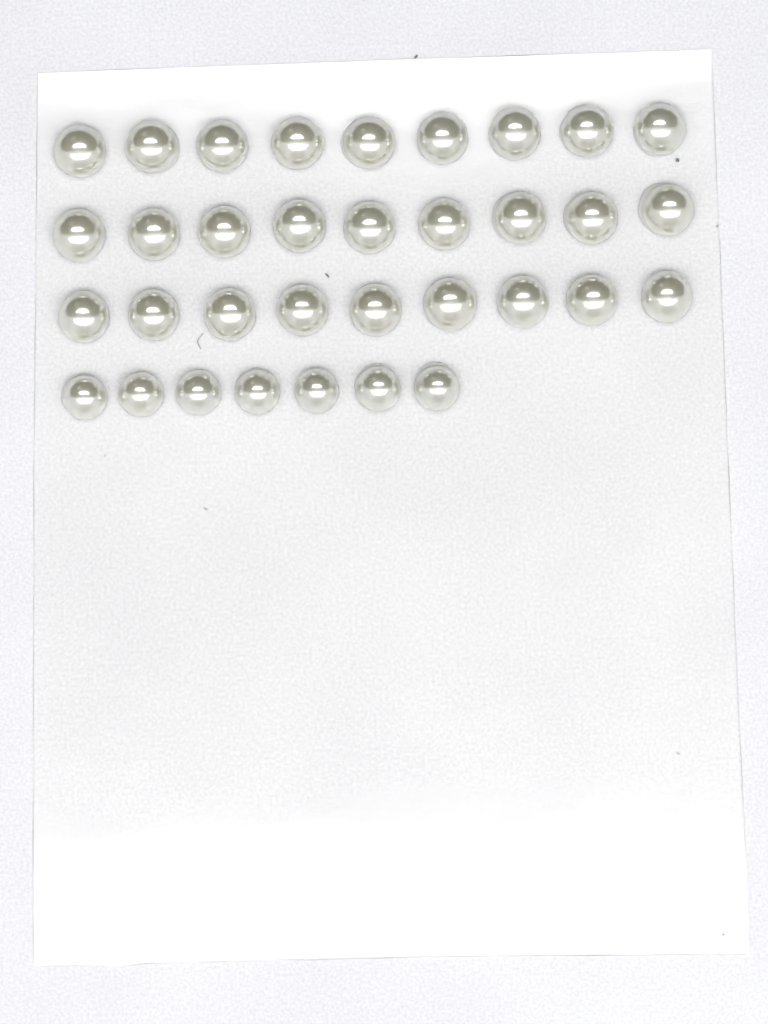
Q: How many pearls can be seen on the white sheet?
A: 34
